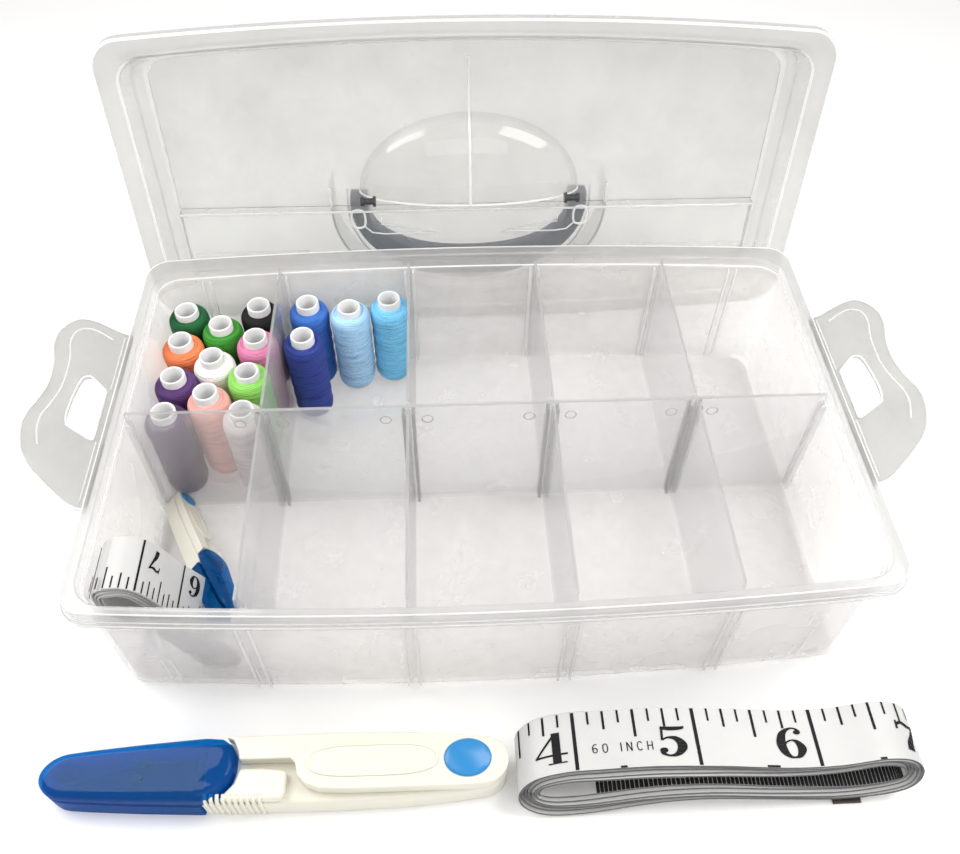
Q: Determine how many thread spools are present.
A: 15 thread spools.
